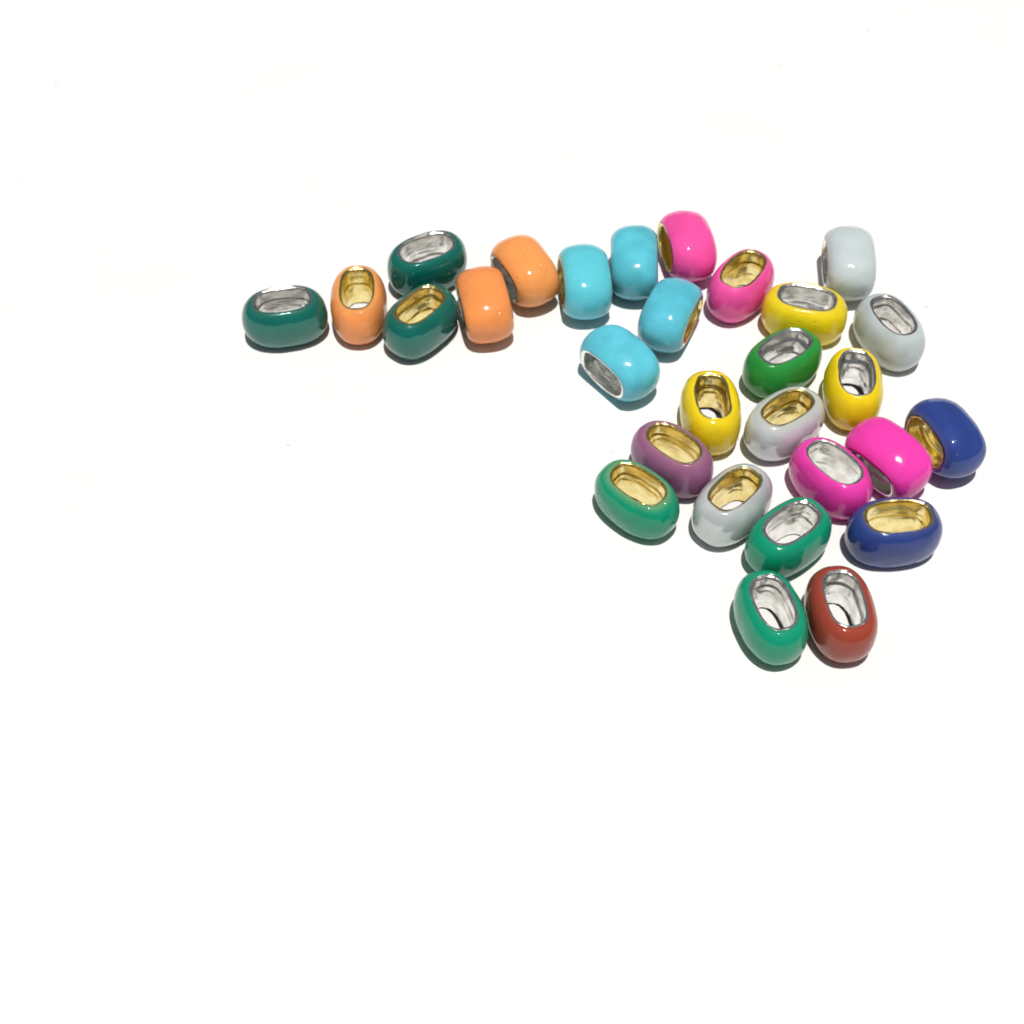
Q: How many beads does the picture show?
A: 29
